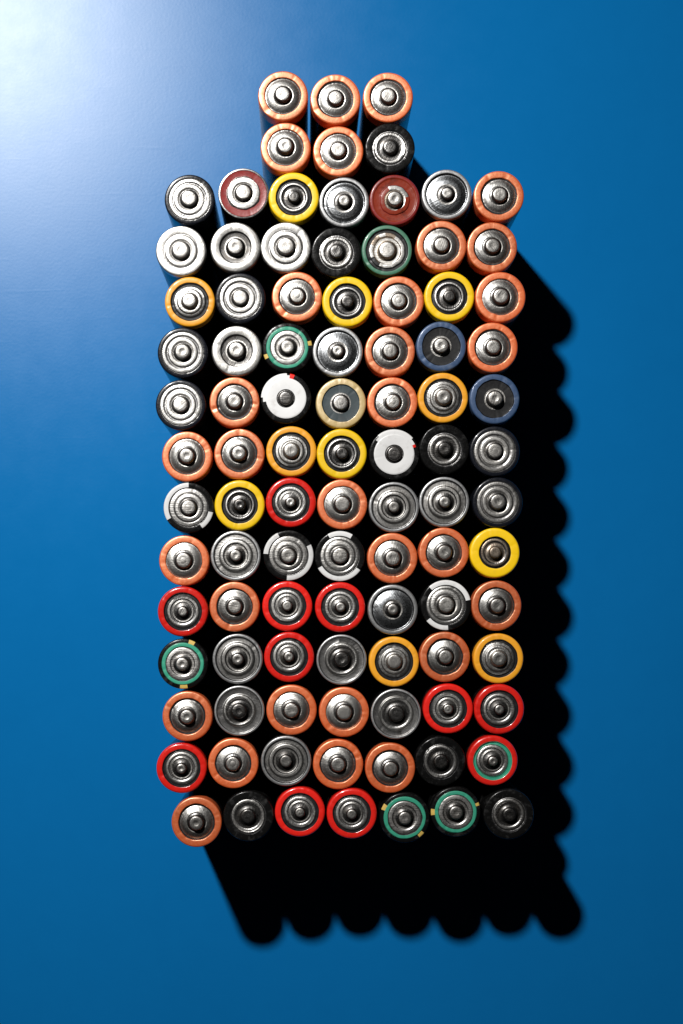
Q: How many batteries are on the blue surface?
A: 97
